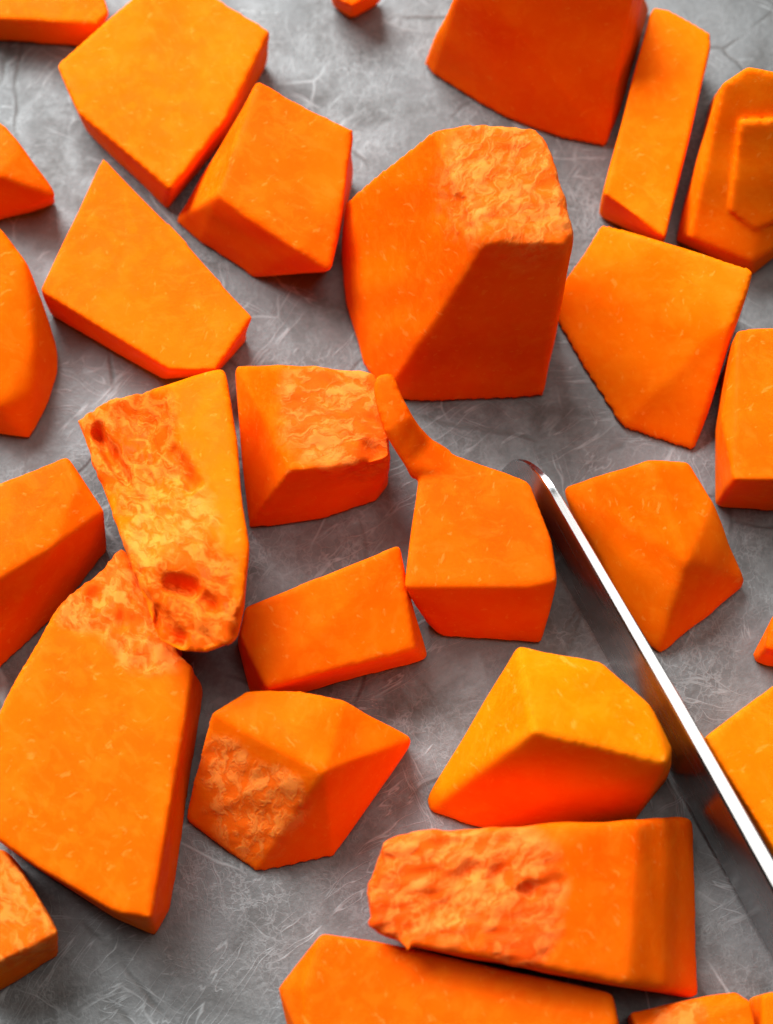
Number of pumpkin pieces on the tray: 29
